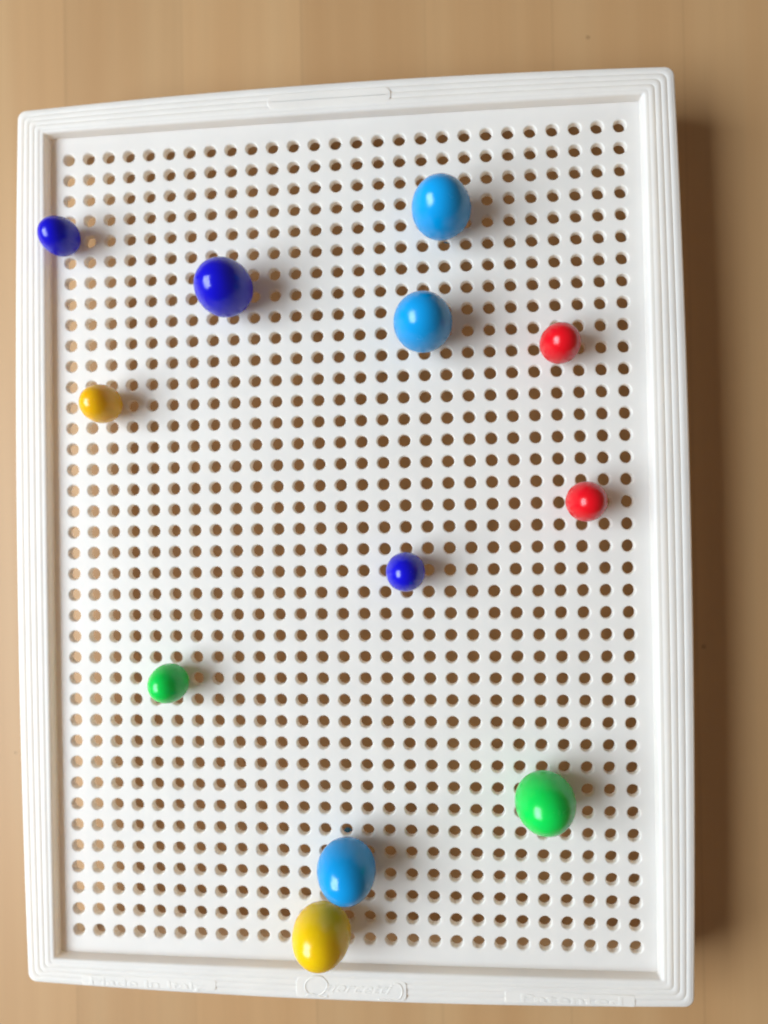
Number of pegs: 12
